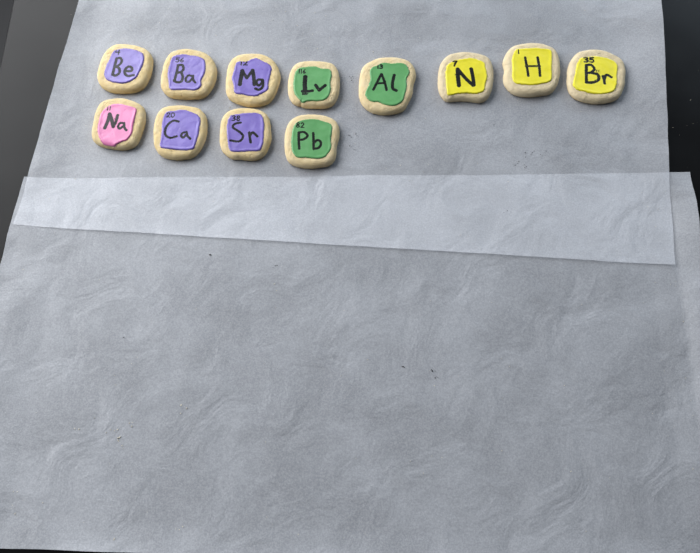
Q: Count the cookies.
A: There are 12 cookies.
